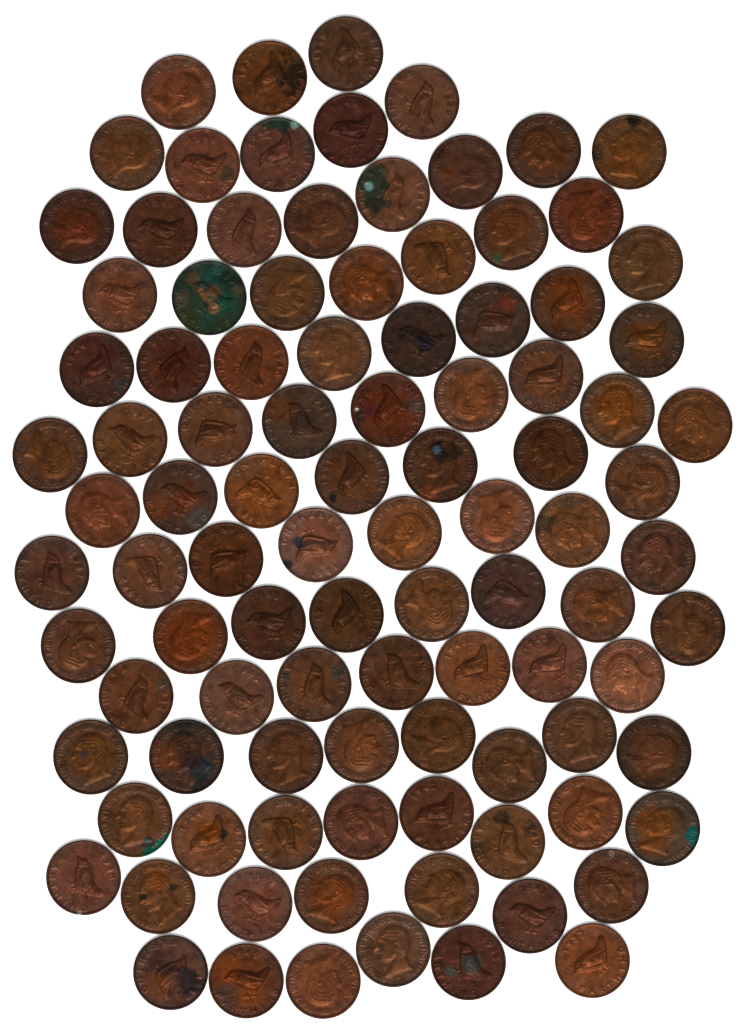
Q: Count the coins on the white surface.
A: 100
